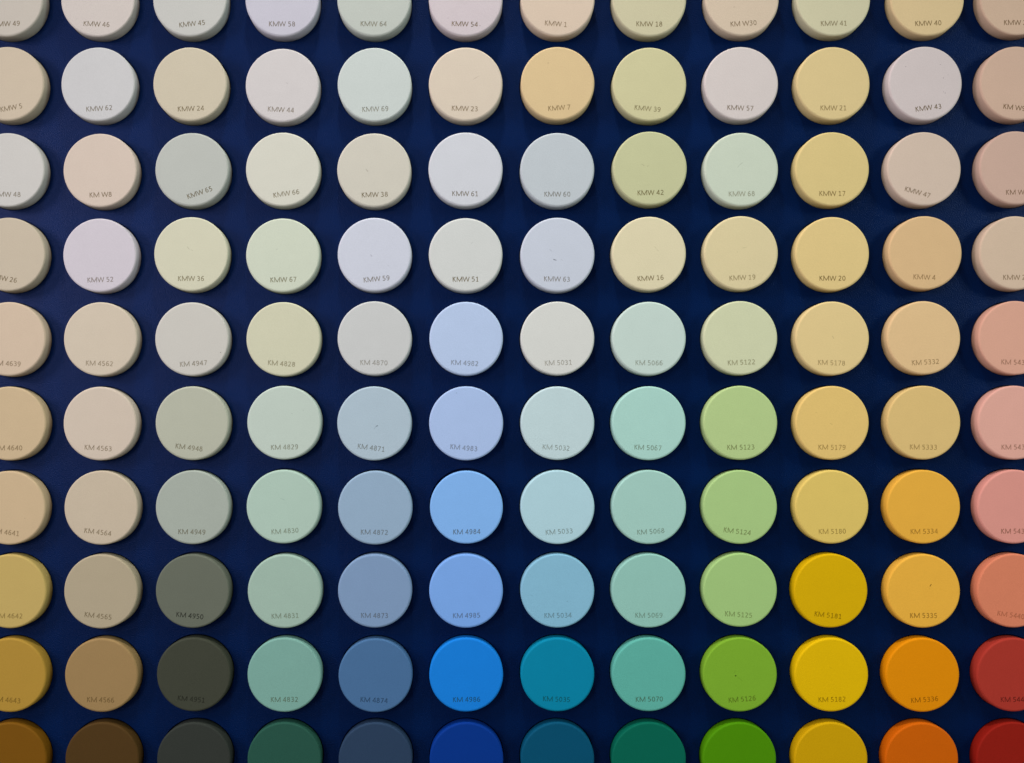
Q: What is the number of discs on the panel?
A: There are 120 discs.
